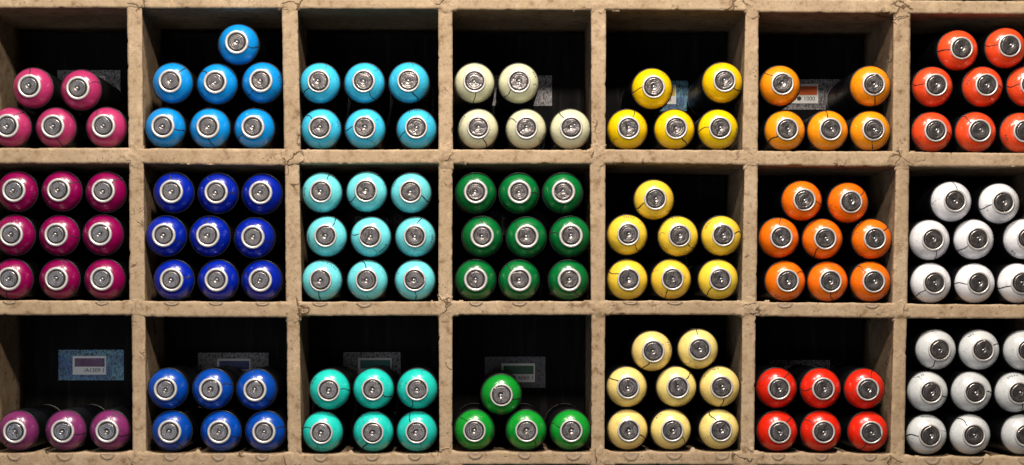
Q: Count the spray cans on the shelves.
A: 142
